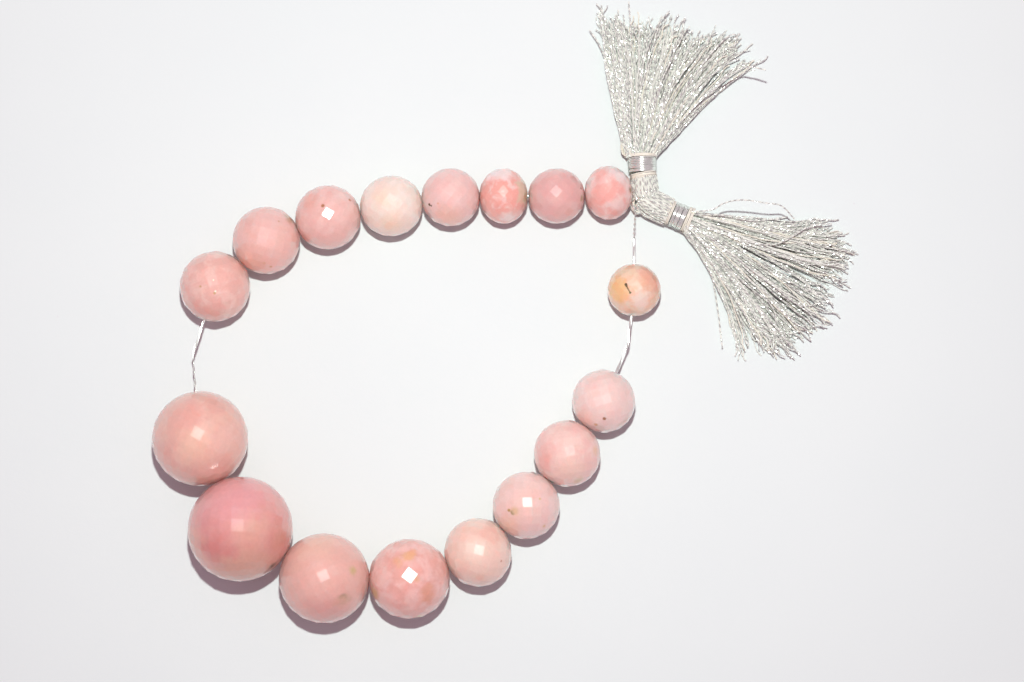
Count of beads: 17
